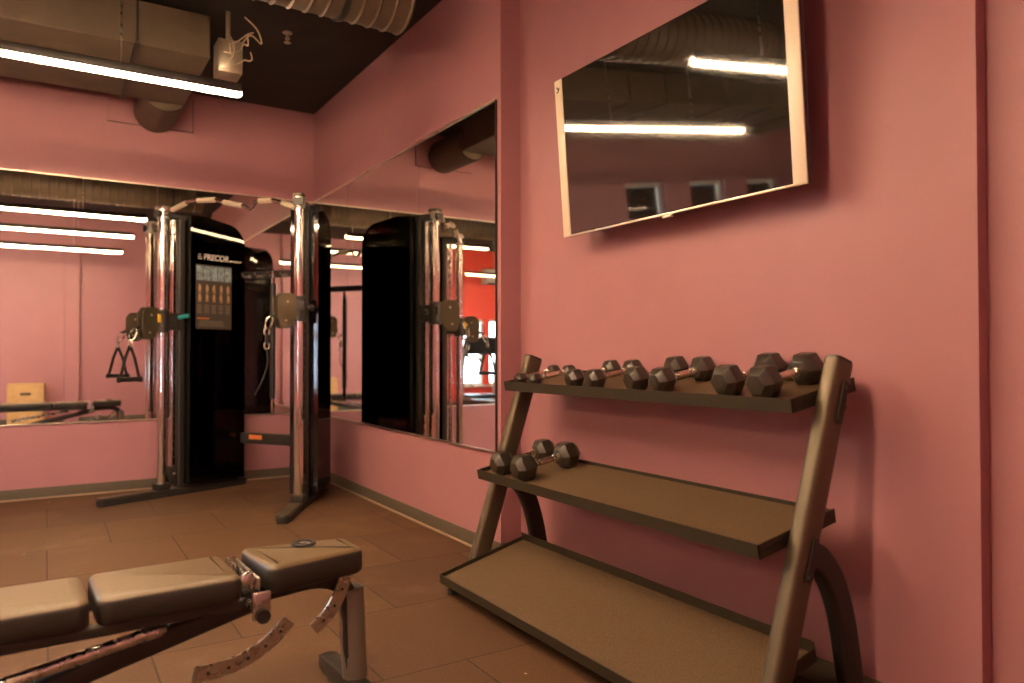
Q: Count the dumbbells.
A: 10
